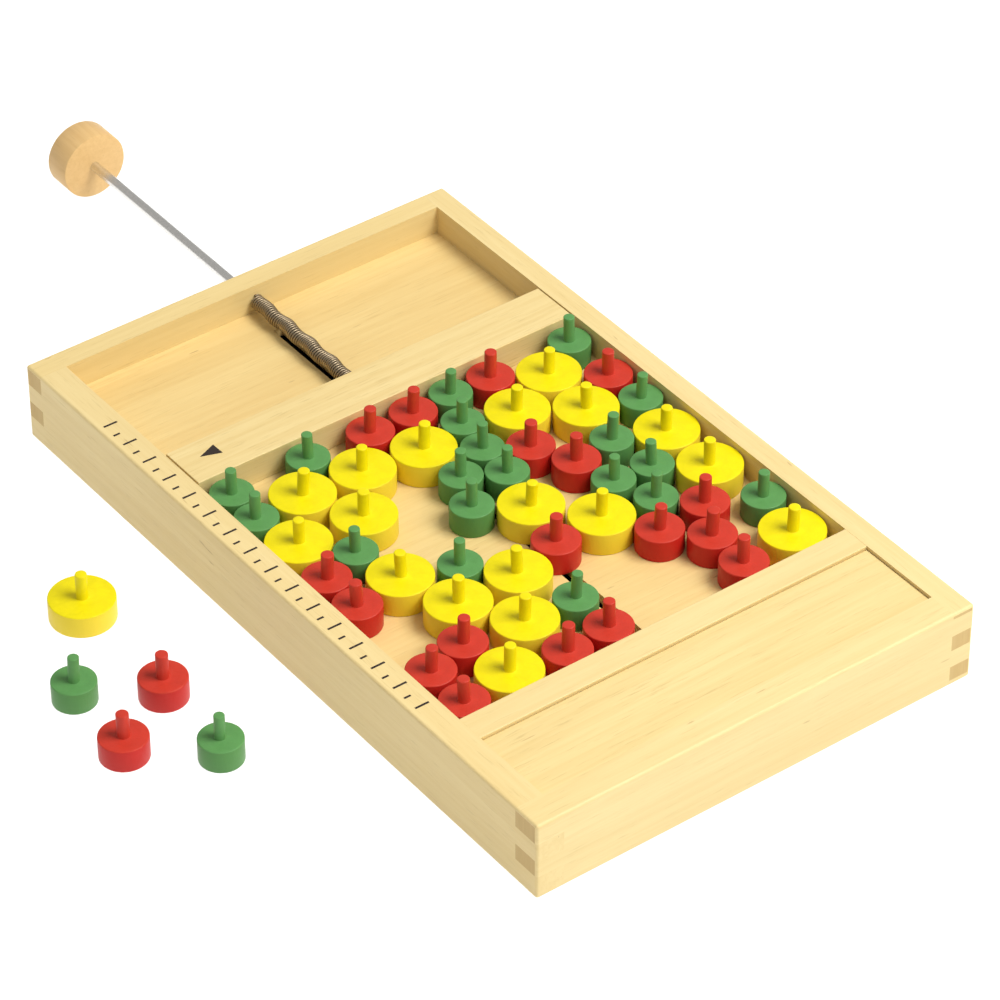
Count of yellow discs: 19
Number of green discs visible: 21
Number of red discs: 20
